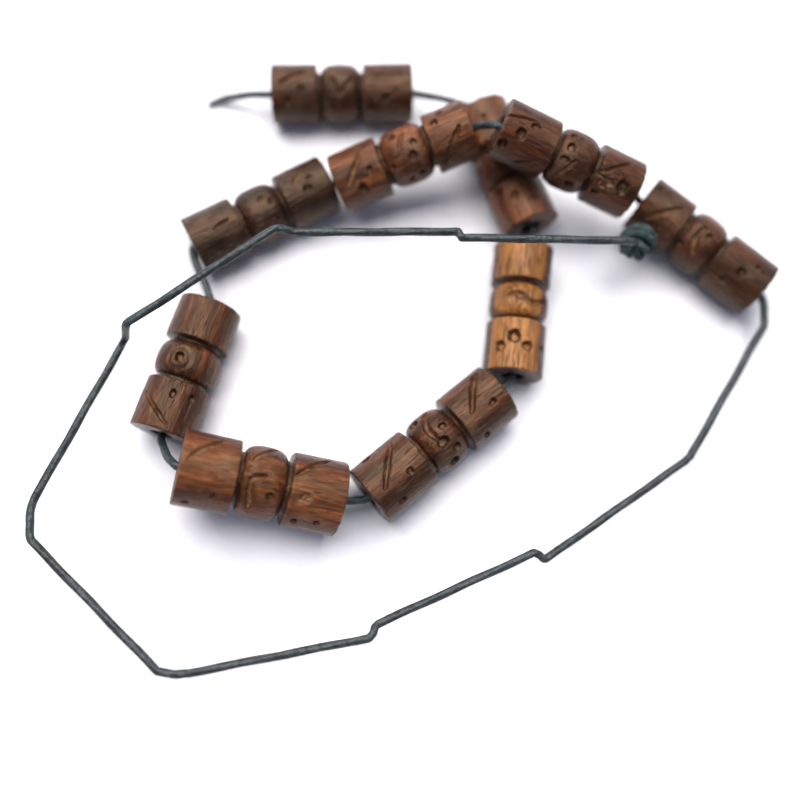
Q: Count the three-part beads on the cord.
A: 10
